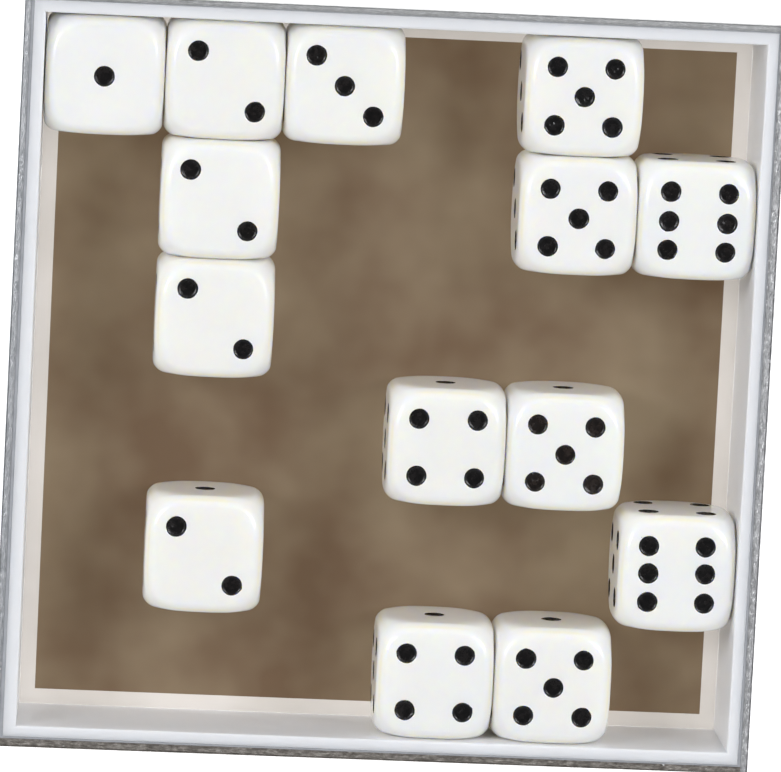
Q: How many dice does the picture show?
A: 14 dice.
